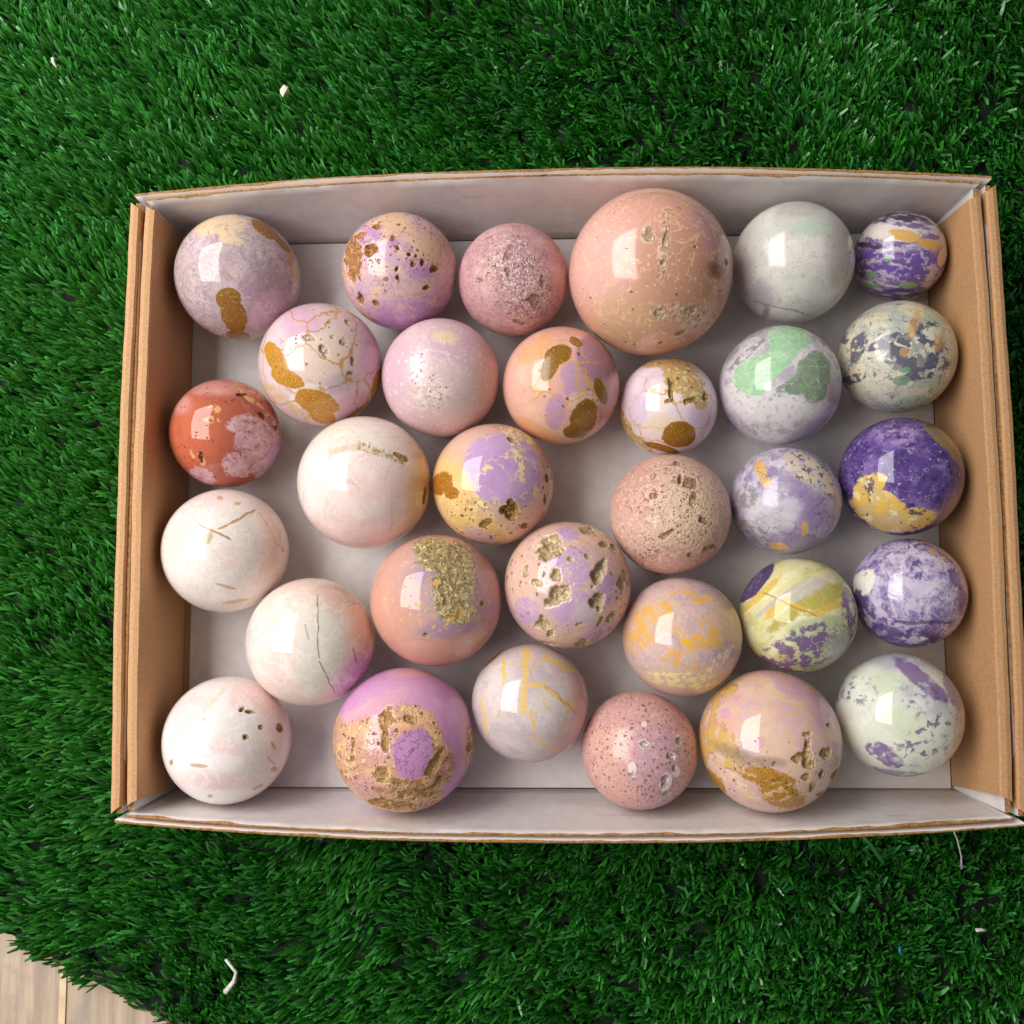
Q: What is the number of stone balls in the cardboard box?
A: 31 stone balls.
